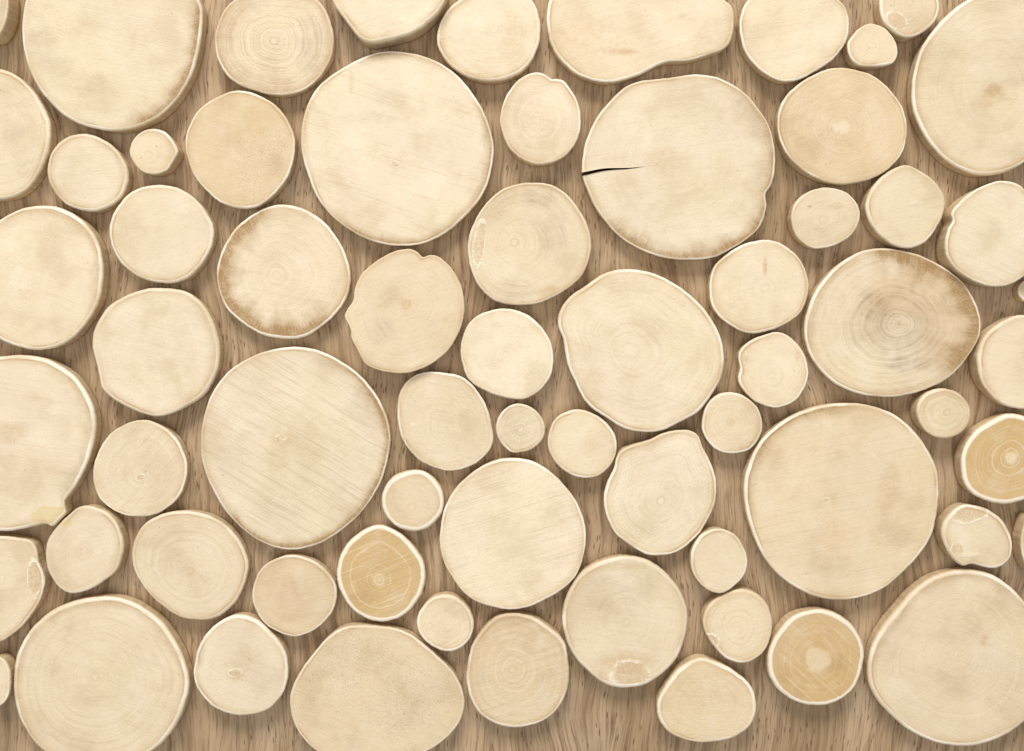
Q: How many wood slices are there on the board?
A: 66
